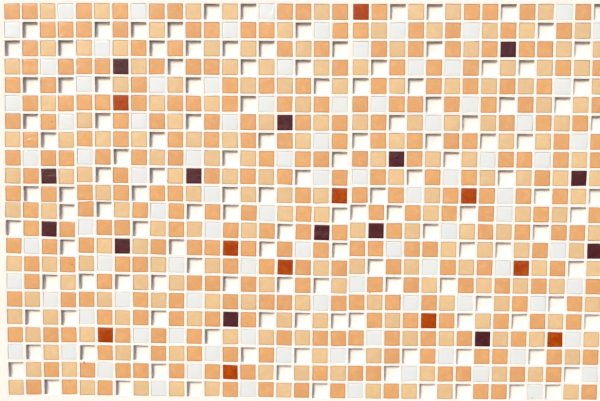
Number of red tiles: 11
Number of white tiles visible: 92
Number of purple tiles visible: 14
